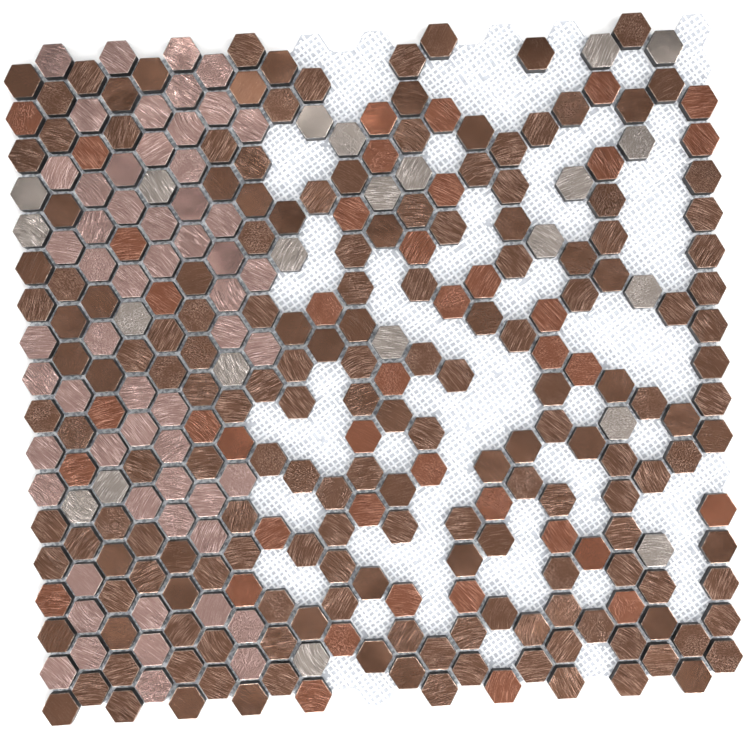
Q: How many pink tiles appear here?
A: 57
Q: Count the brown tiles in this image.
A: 177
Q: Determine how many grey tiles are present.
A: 22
